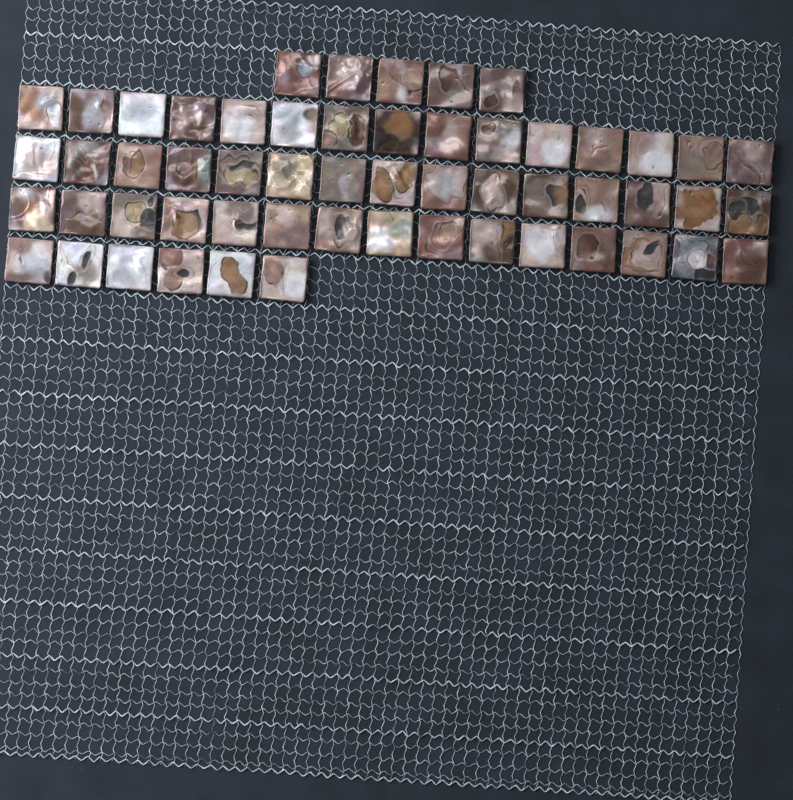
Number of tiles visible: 56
